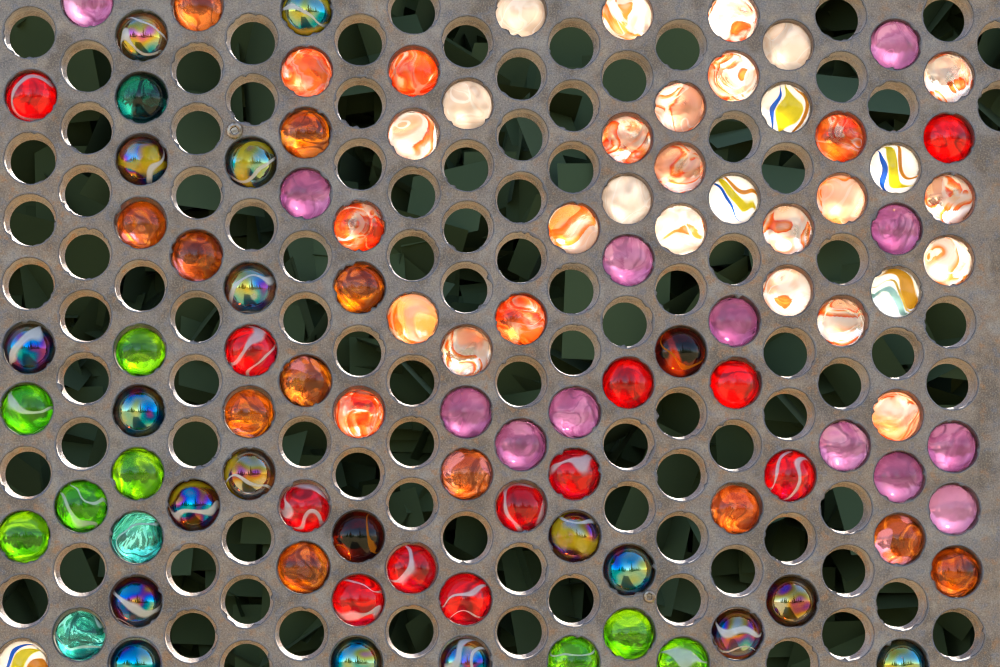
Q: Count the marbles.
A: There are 102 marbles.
